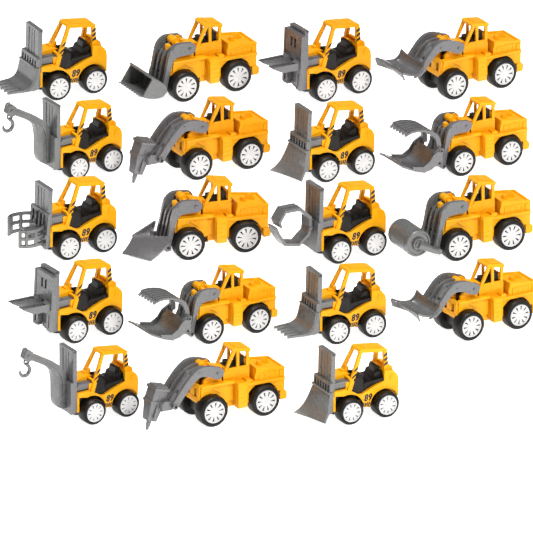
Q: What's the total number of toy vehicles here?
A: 19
